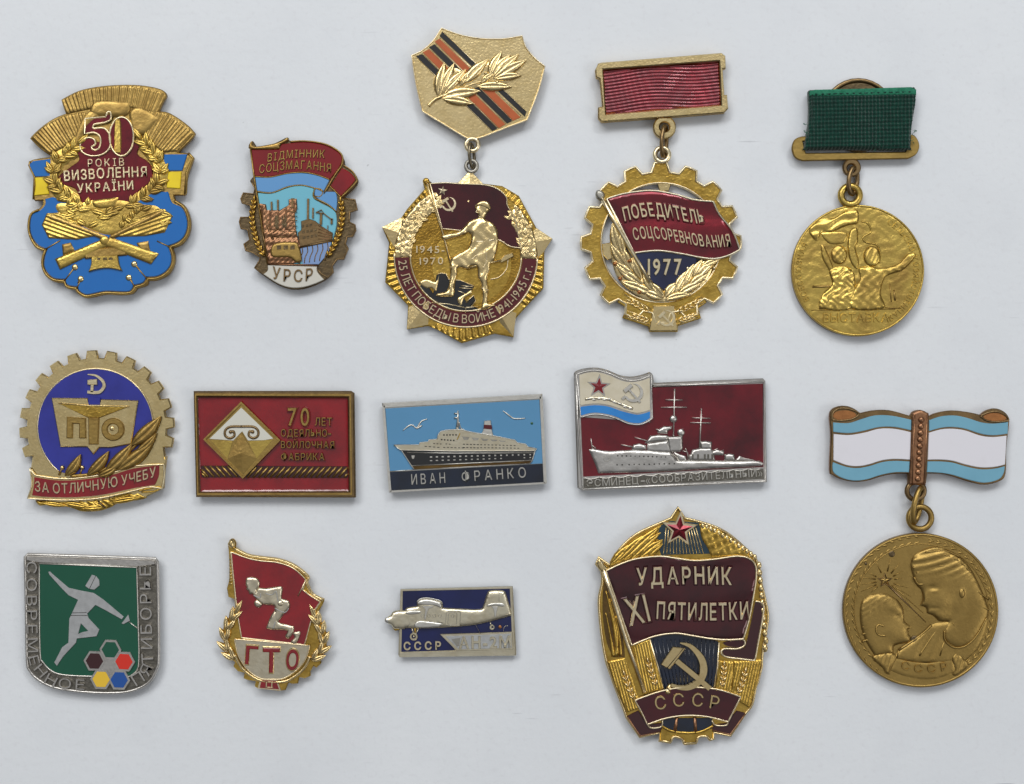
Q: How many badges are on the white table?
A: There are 14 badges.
